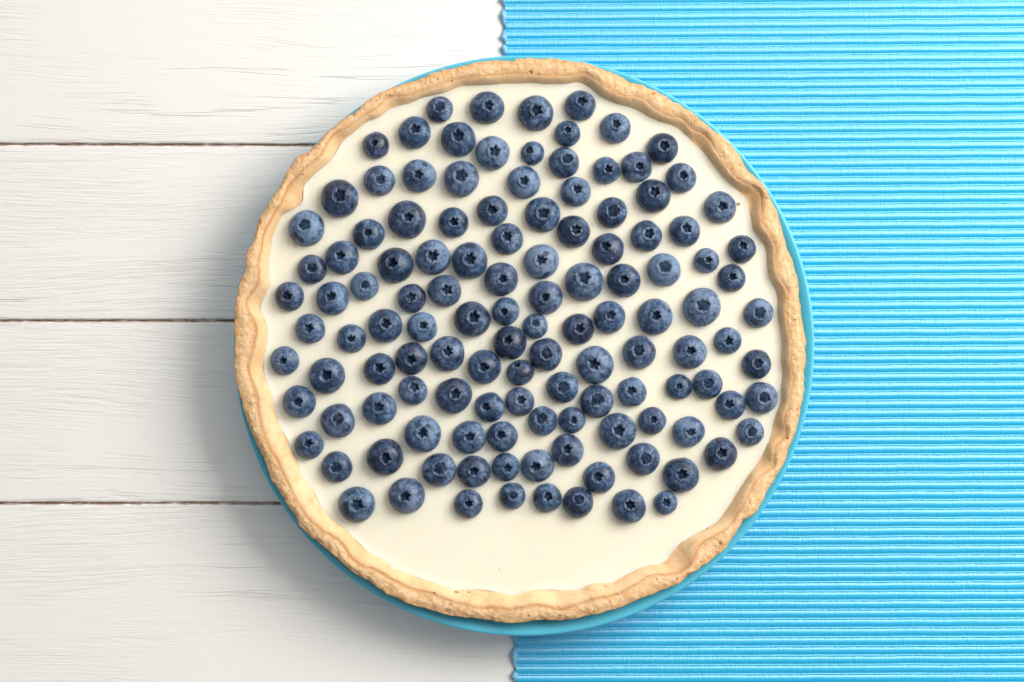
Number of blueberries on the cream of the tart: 124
